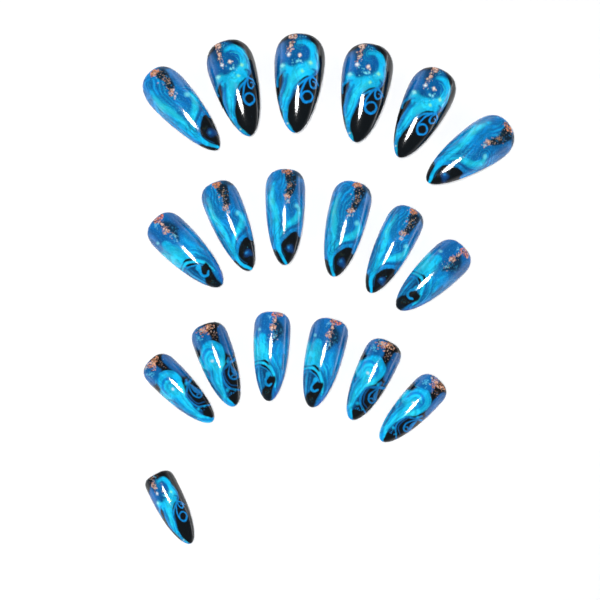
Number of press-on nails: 19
